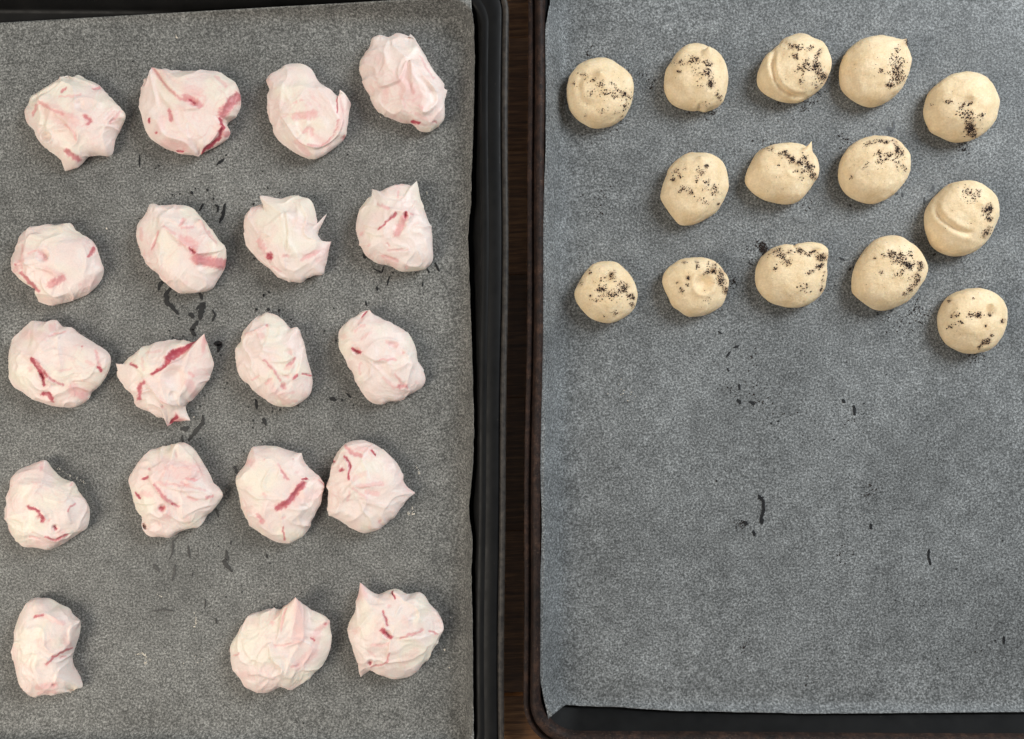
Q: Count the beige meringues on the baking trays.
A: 14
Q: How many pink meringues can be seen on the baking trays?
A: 19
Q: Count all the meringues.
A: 33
